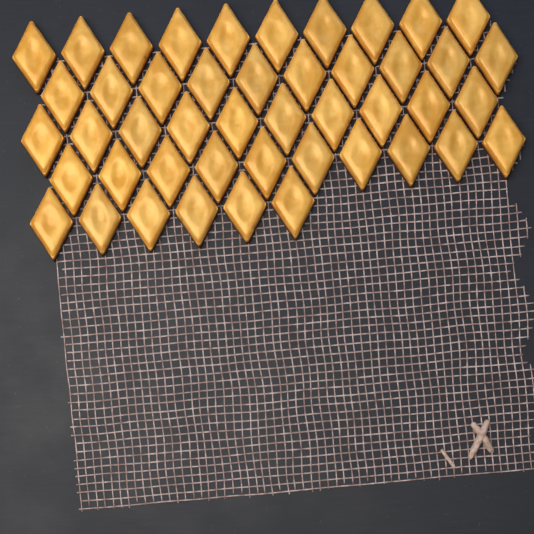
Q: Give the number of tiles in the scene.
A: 46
